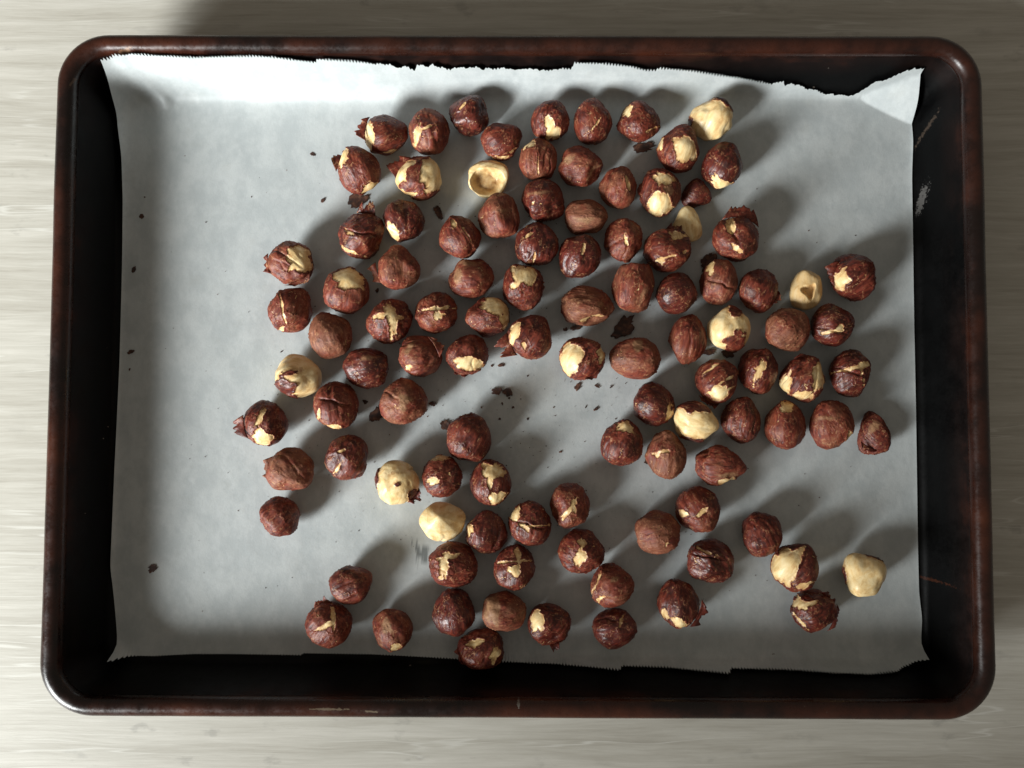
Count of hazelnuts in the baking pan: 105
